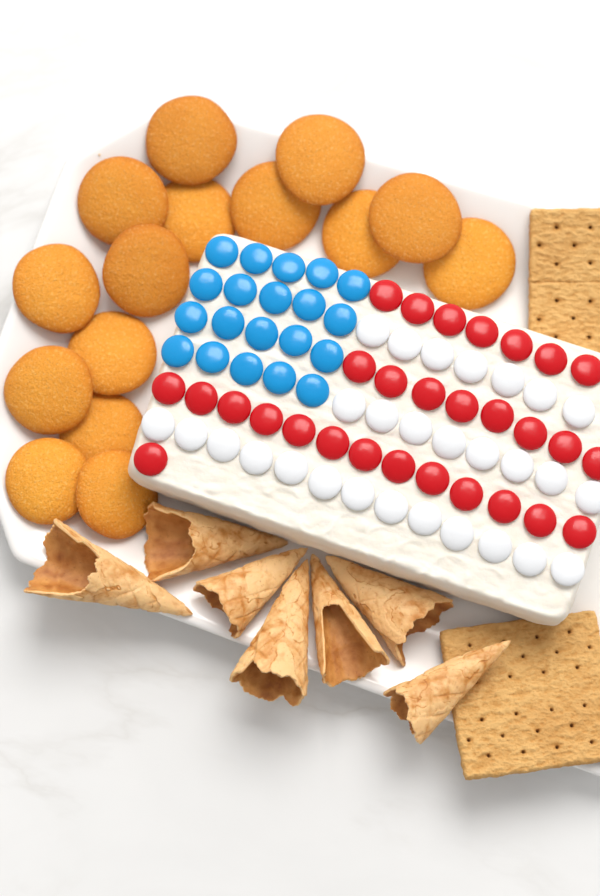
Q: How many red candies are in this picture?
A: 29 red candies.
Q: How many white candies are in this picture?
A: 28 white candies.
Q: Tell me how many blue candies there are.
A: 20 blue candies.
